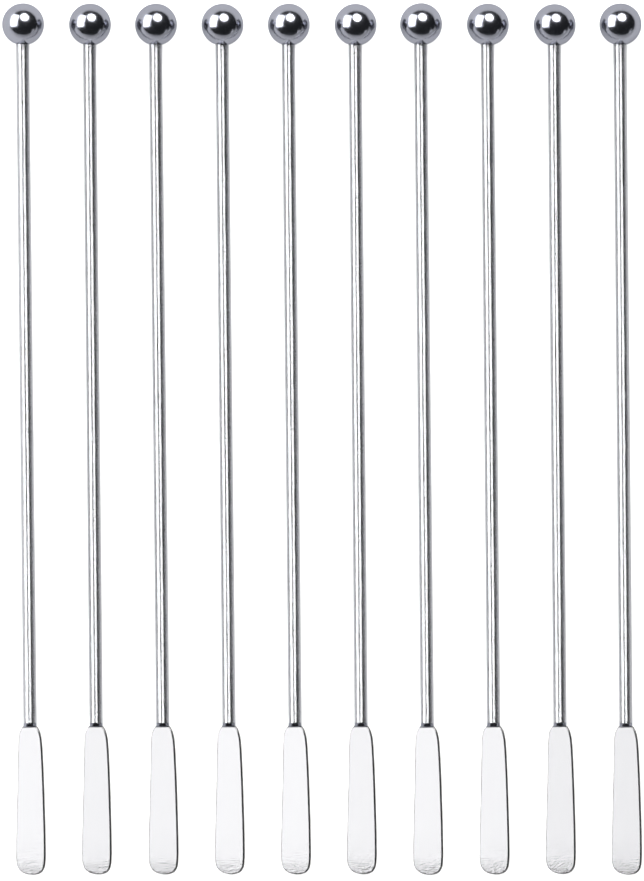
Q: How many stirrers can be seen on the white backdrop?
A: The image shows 10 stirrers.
